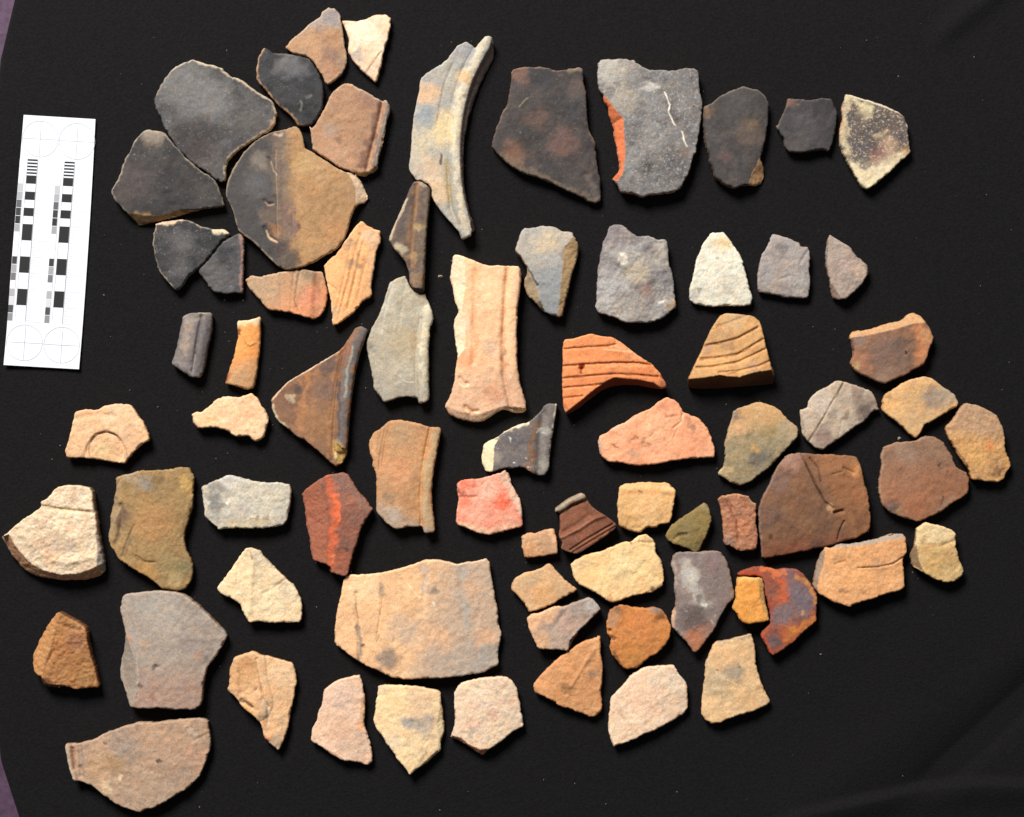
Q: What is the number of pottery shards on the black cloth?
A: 73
